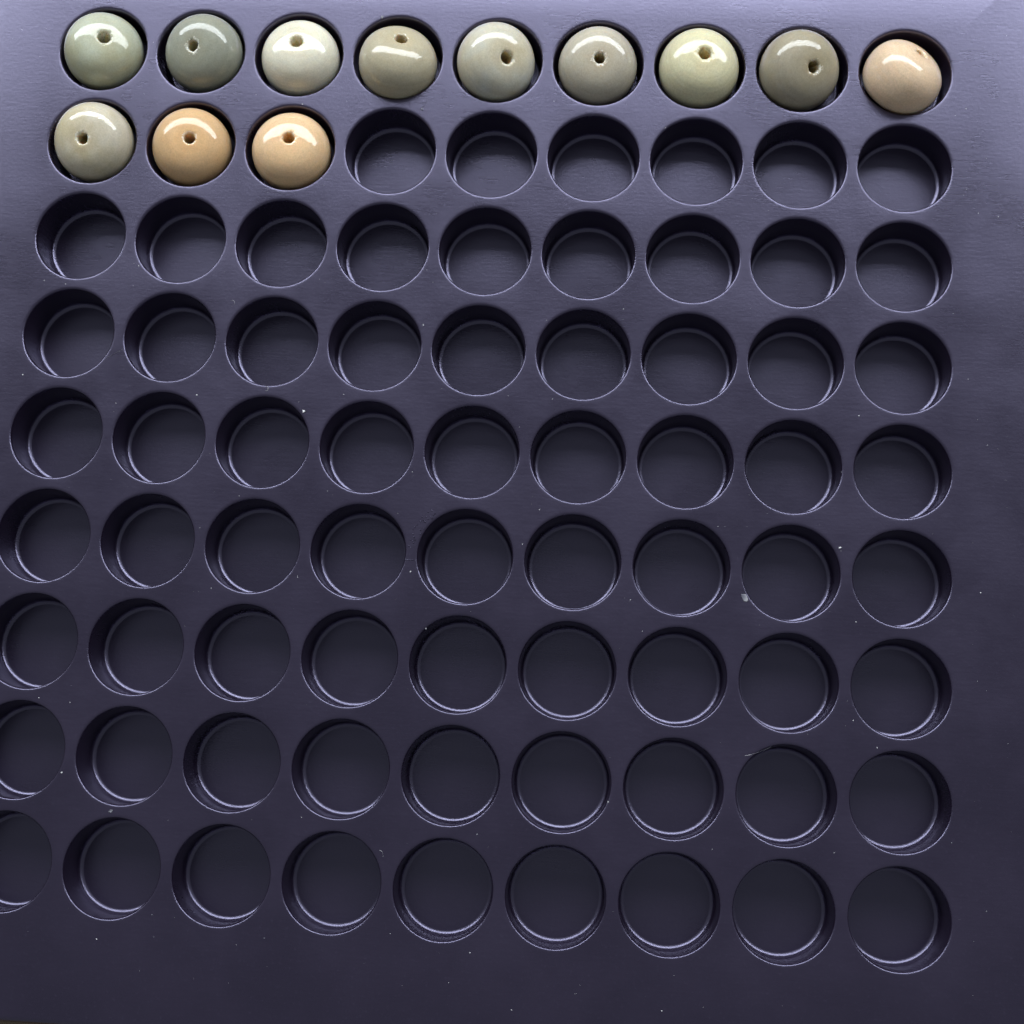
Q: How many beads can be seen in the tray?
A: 12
